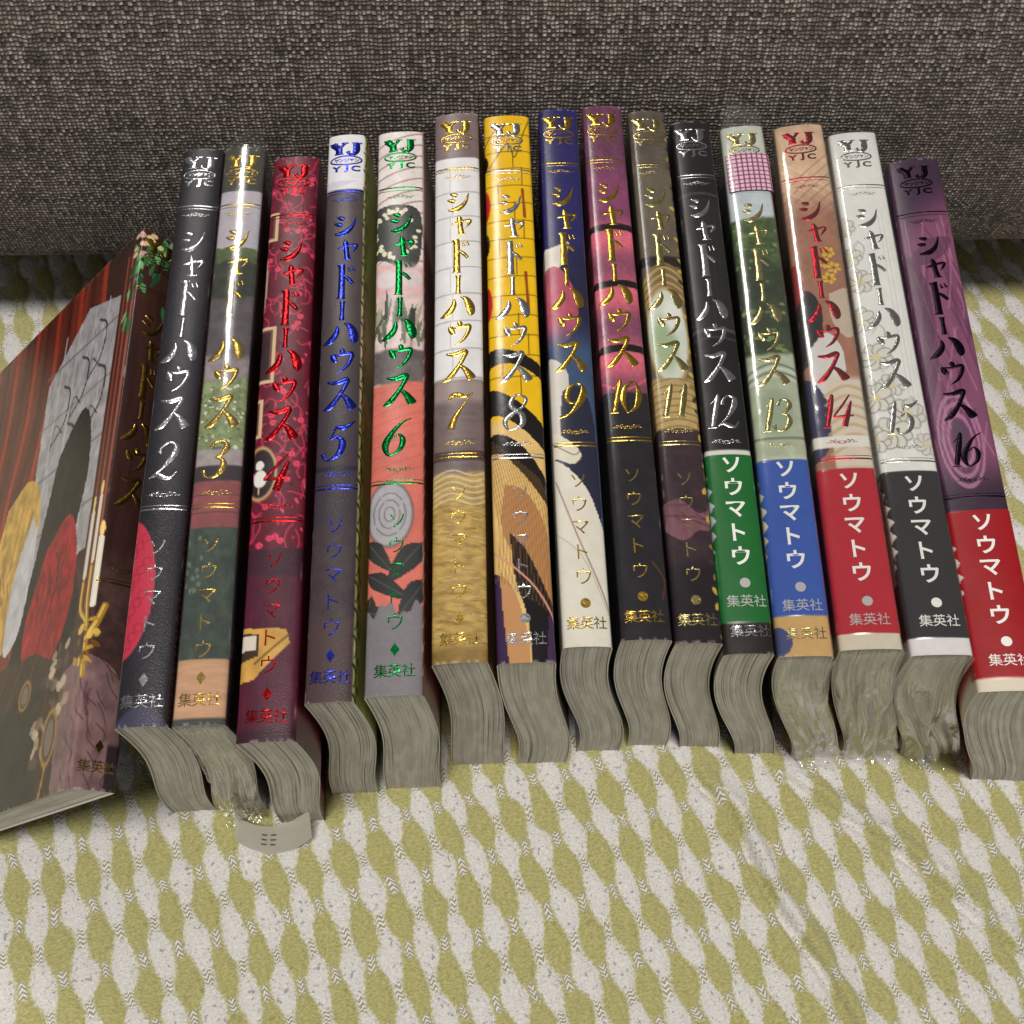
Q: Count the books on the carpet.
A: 16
